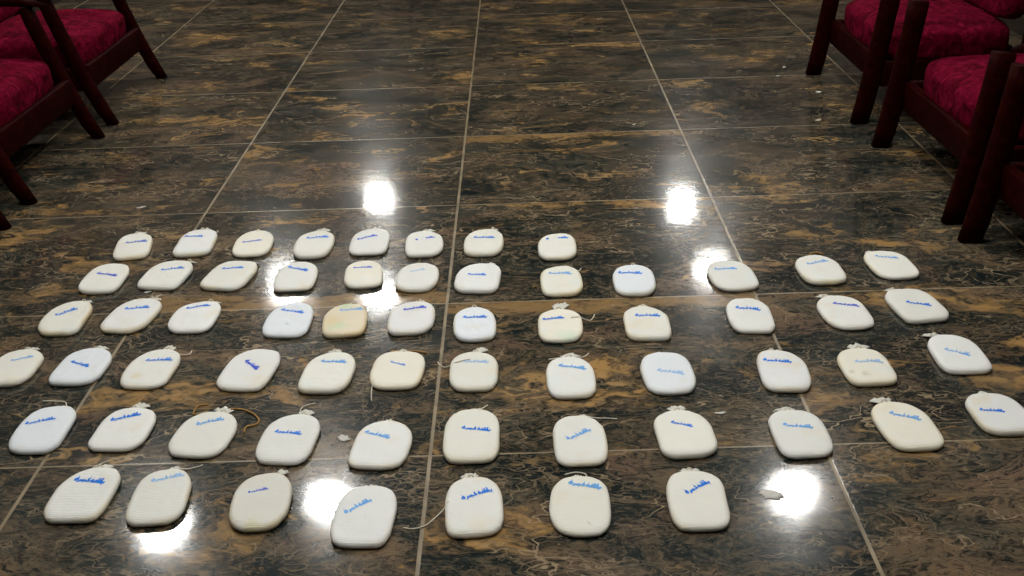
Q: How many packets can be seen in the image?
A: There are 62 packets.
